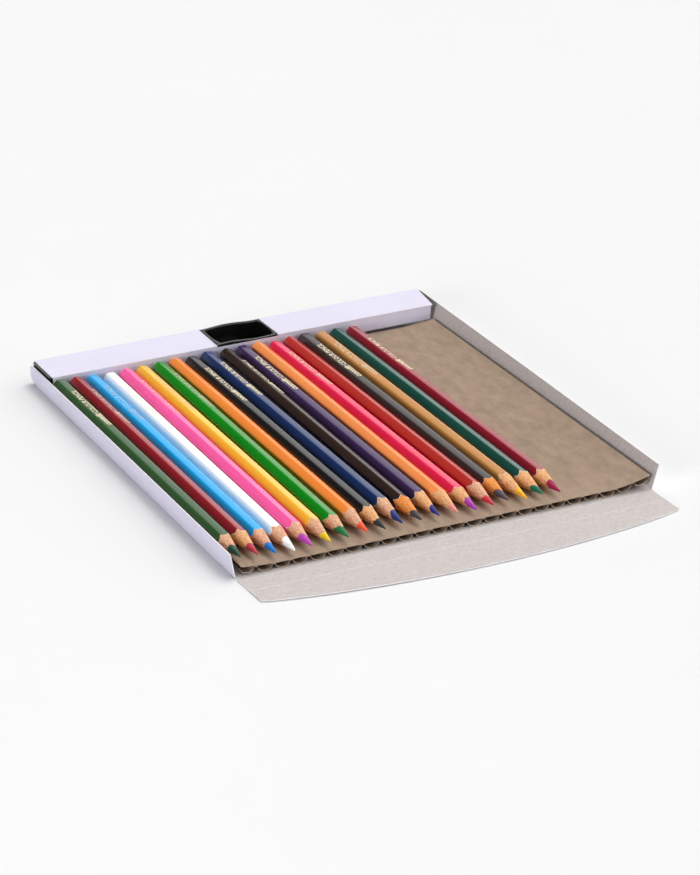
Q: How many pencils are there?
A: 19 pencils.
